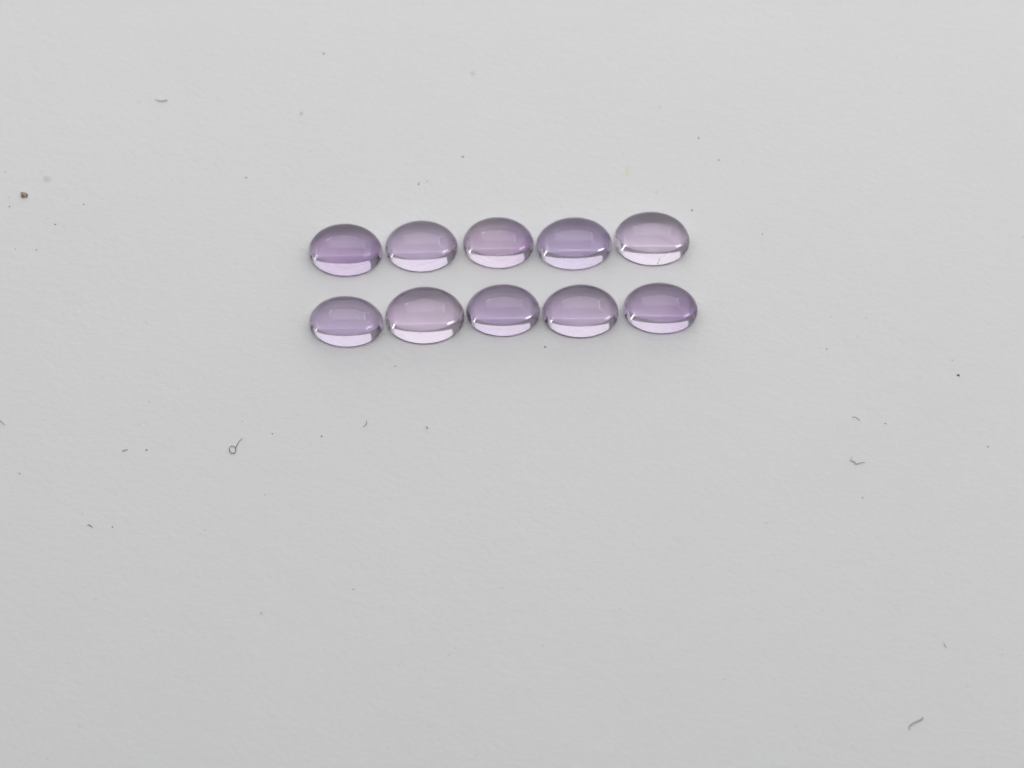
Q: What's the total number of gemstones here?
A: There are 10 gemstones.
